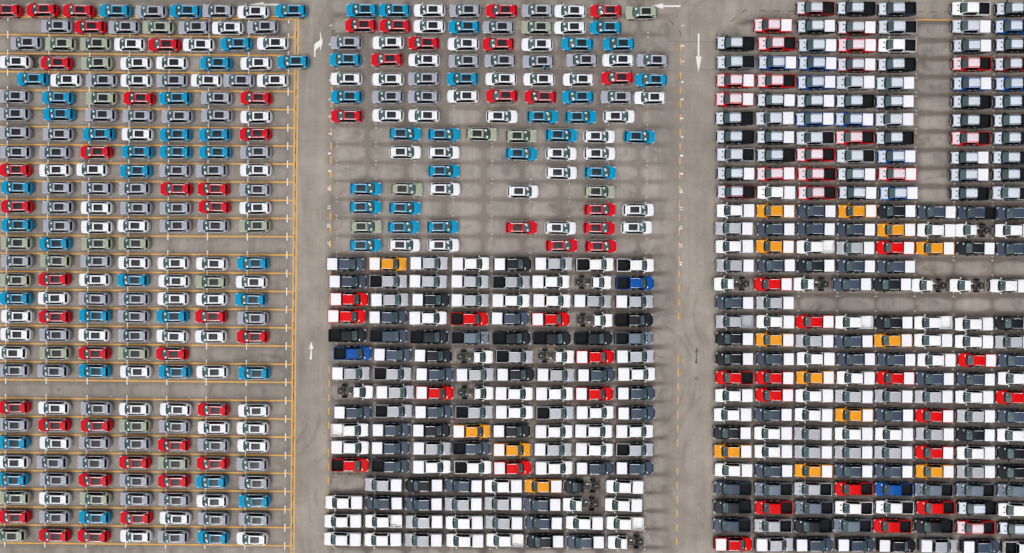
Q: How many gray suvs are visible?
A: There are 75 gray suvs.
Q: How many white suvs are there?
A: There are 86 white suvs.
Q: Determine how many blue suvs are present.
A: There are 61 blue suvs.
